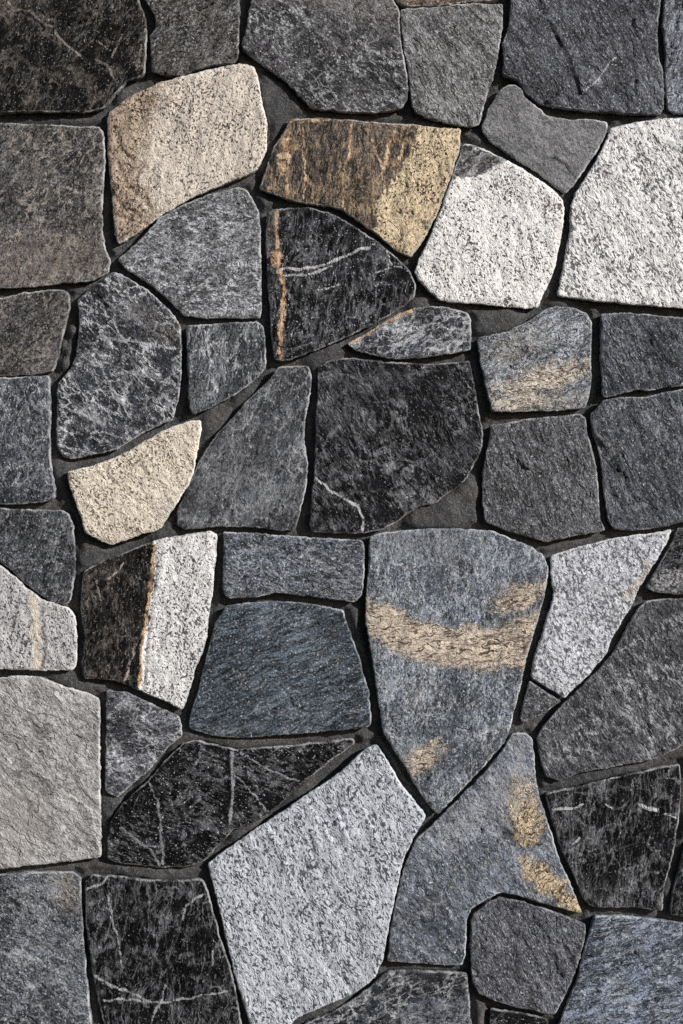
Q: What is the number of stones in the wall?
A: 50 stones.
